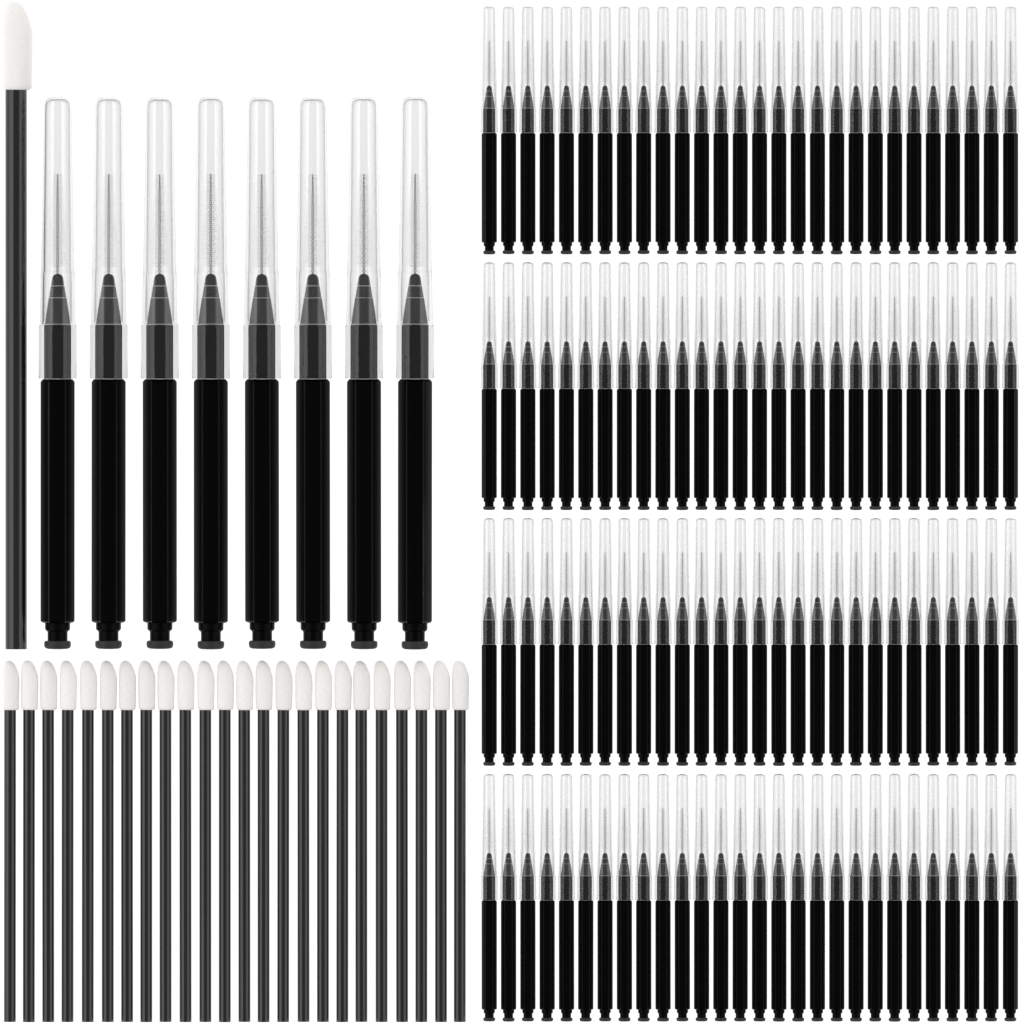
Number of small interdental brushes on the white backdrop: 112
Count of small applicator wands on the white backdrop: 24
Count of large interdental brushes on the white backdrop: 8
